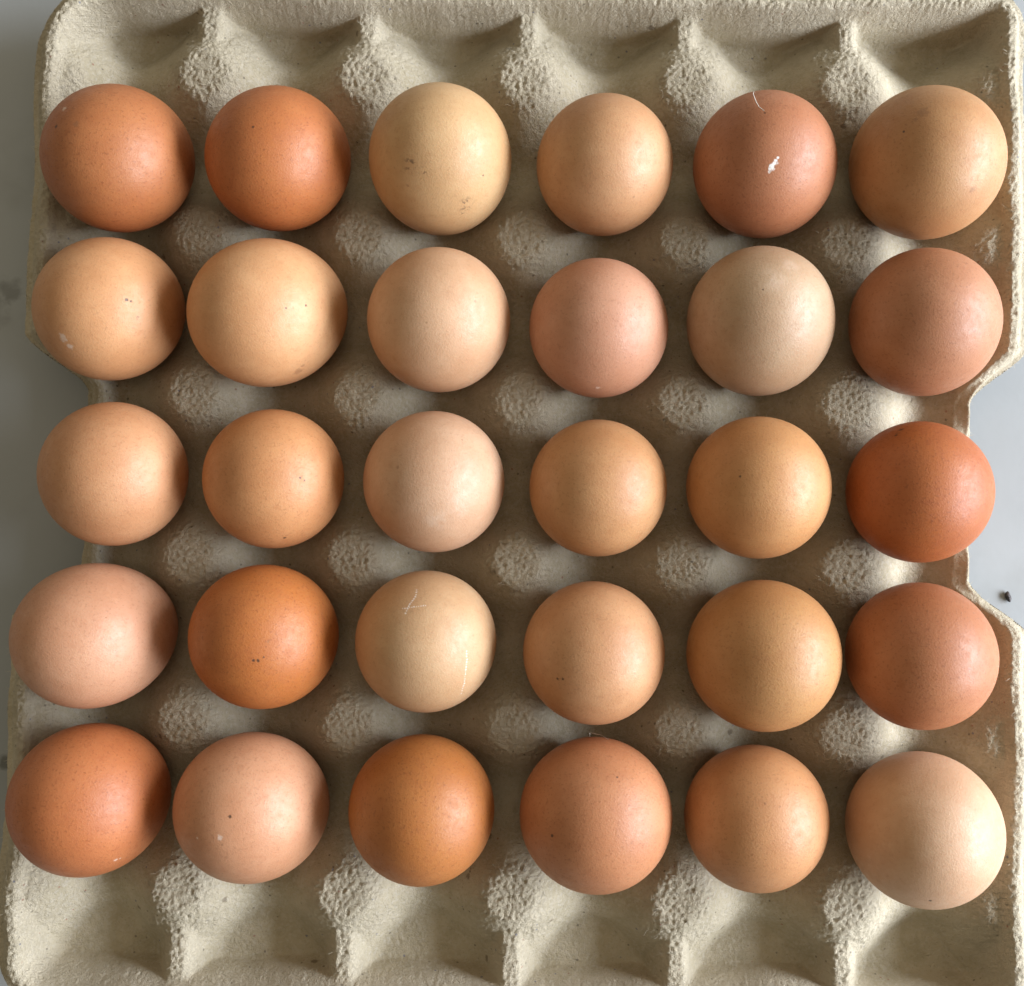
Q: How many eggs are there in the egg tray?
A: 30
